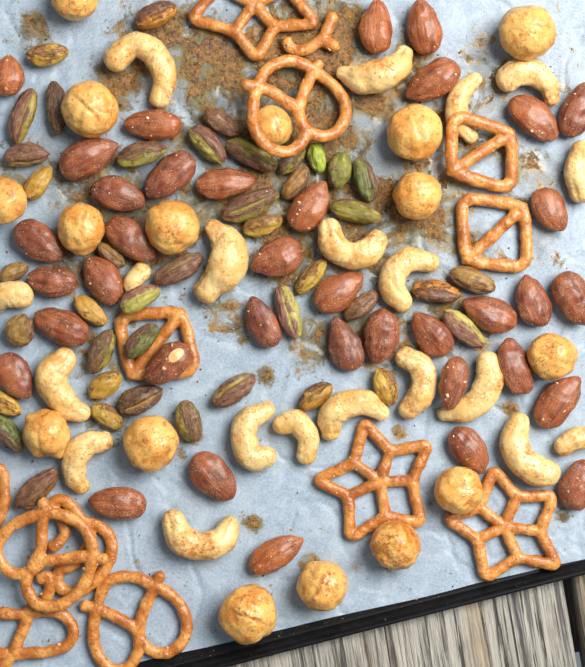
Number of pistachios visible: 42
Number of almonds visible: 37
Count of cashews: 20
